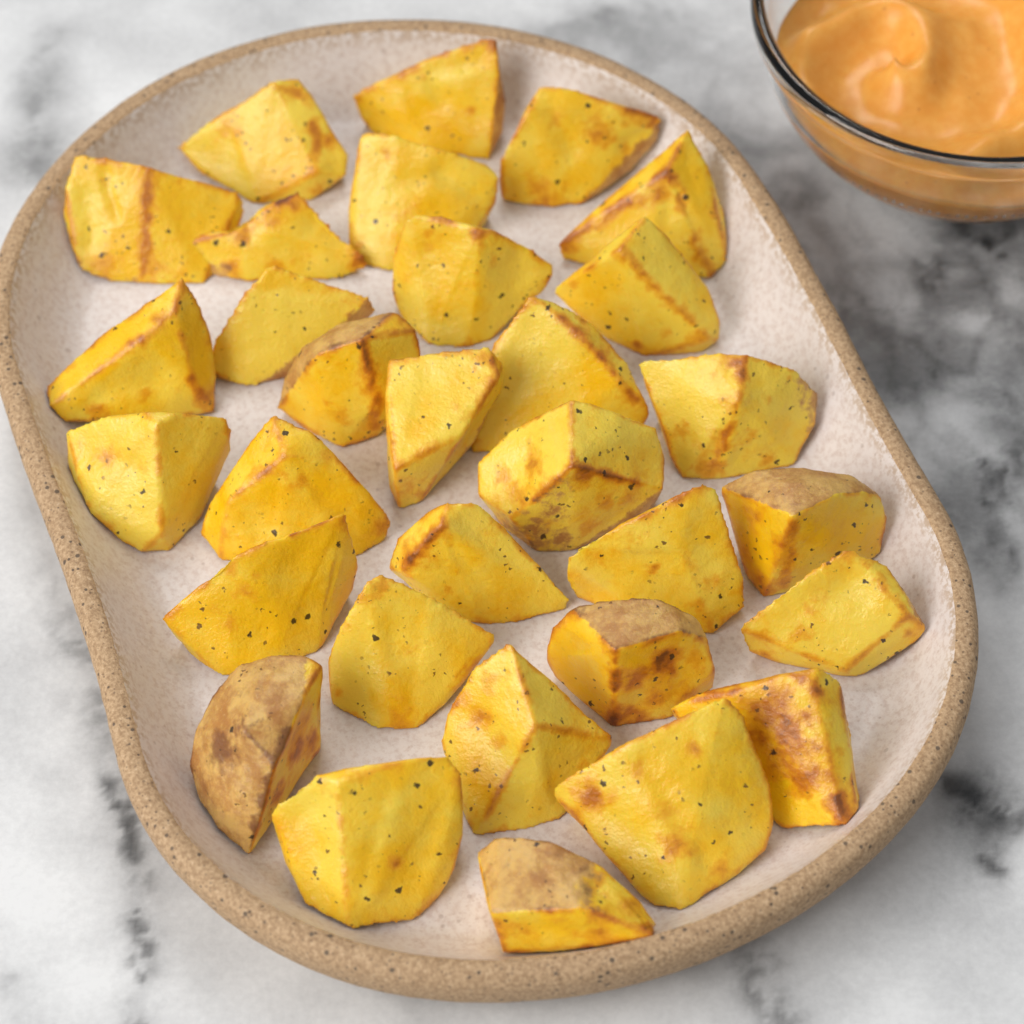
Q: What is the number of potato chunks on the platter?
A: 31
